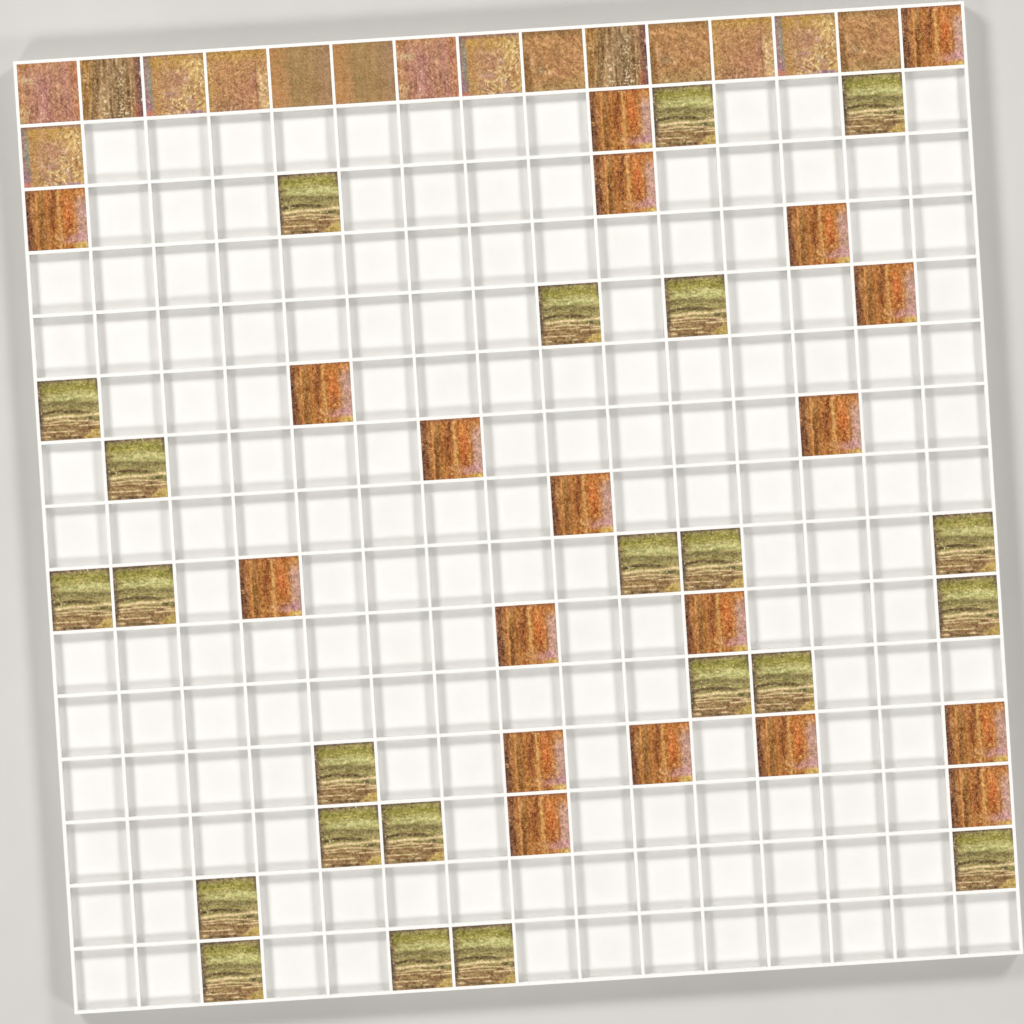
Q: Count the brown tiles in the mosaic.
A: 15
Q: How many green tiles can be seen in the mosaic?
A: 23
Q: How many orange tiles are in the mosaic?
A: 19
